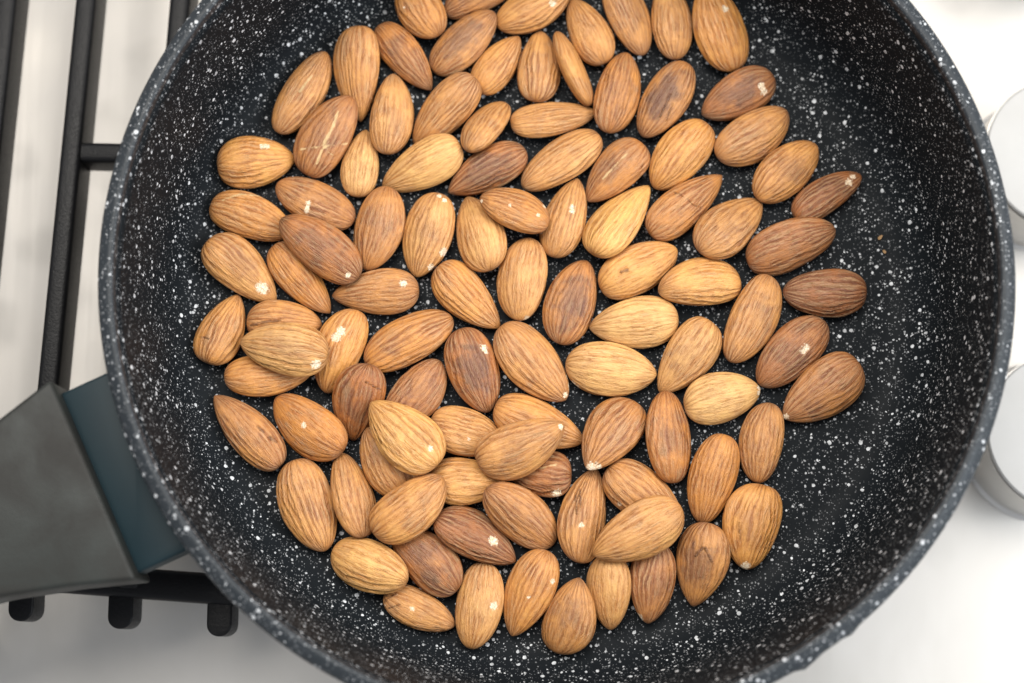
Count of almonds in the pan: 101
